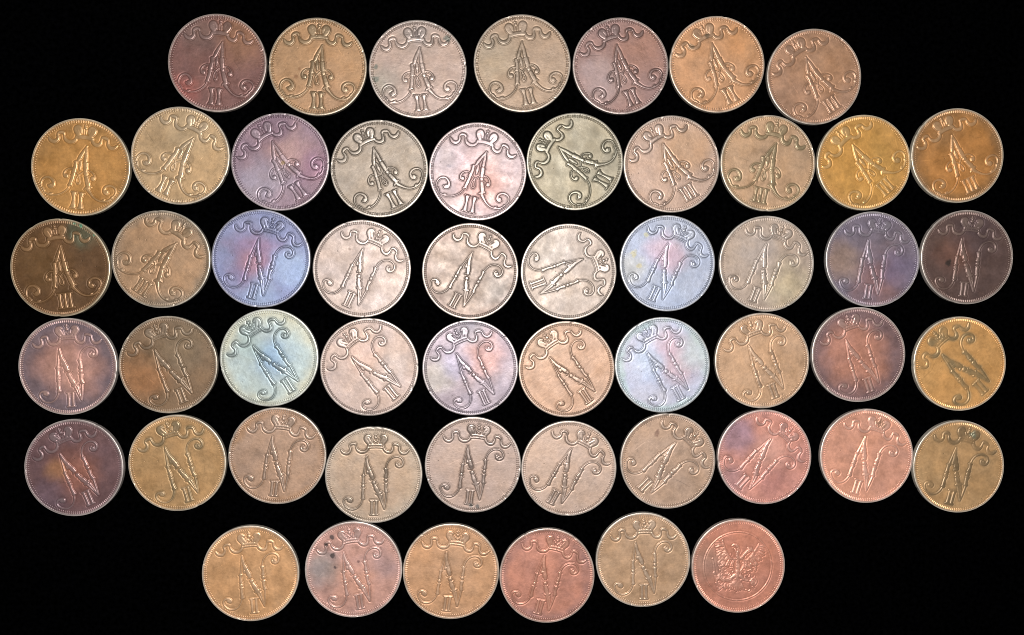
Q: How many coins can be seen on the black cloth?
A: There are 53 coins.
